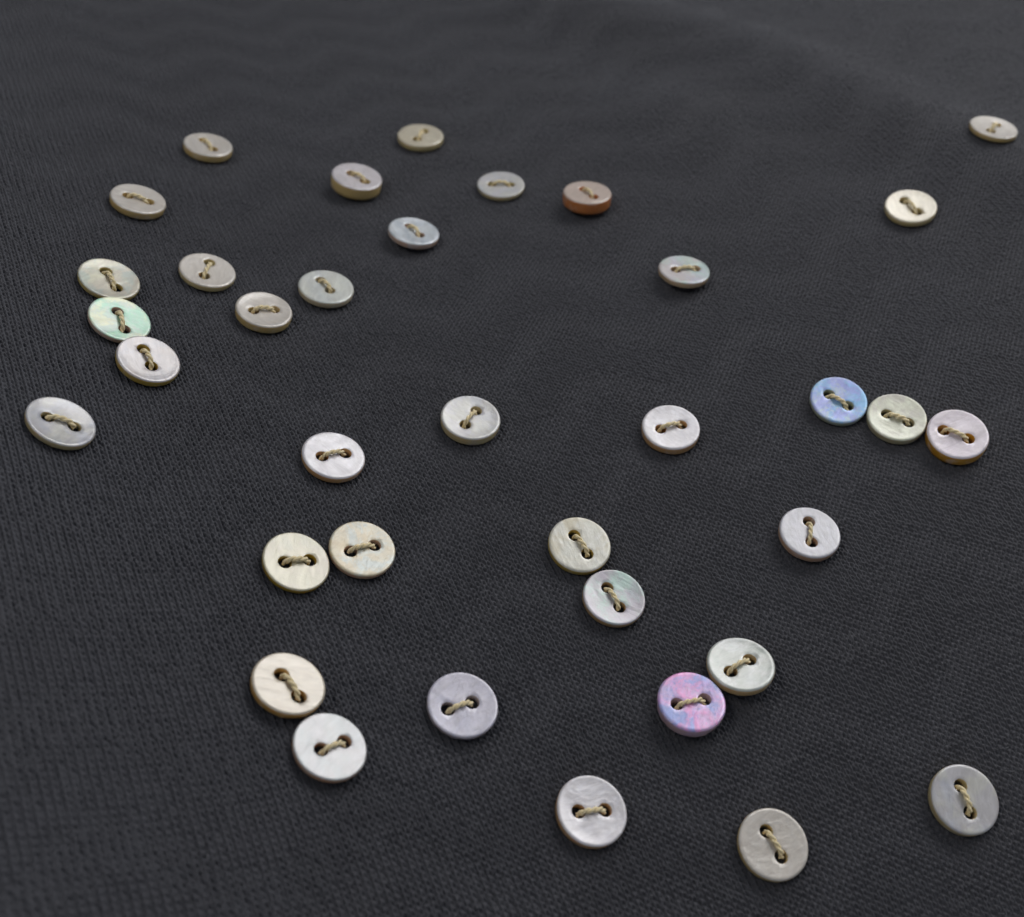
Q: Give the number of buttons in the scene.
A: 36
